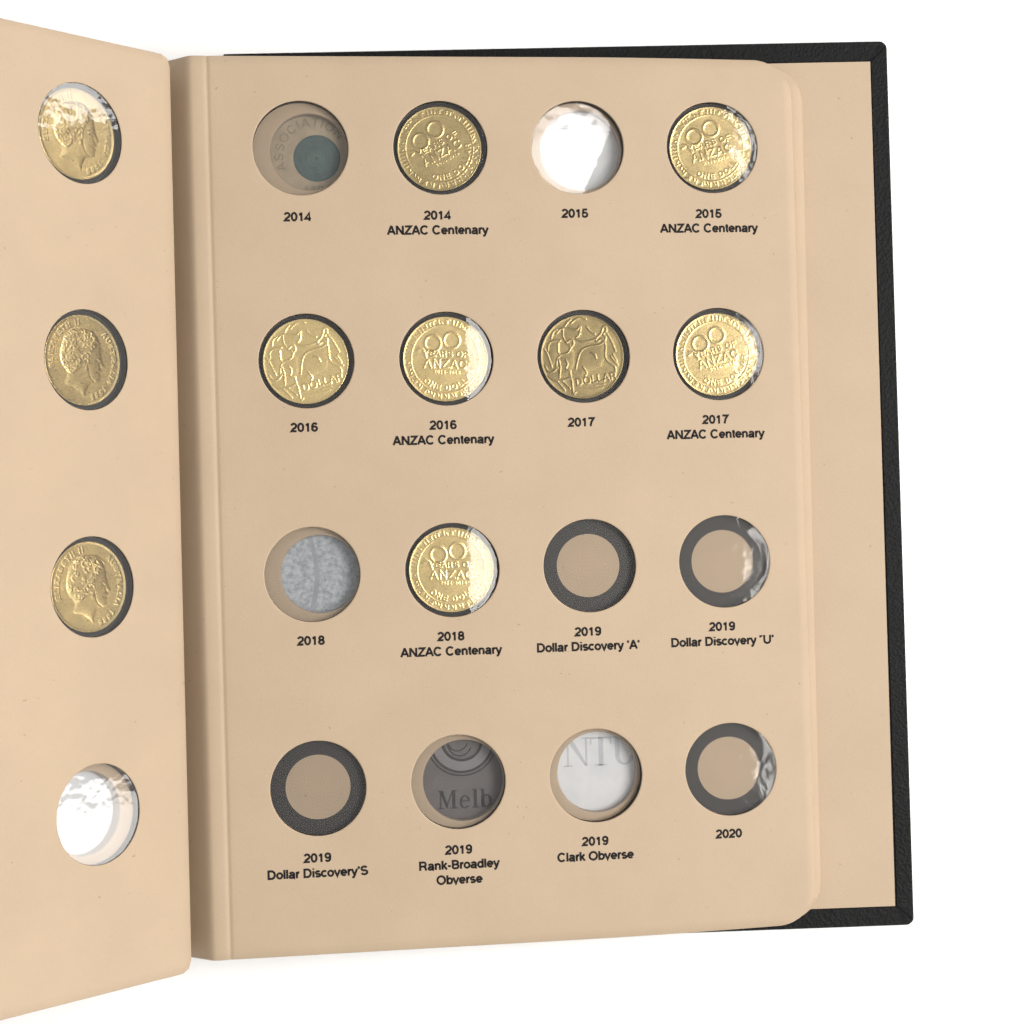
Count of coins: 10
